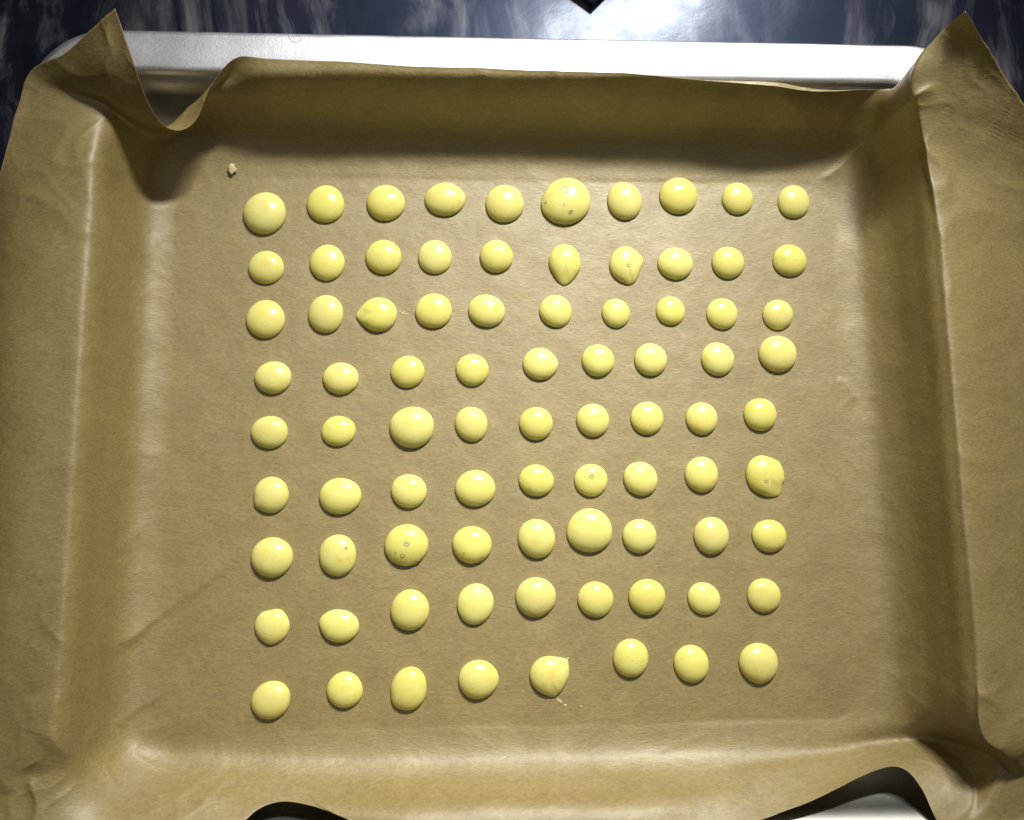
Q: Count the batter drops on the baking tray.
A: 83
